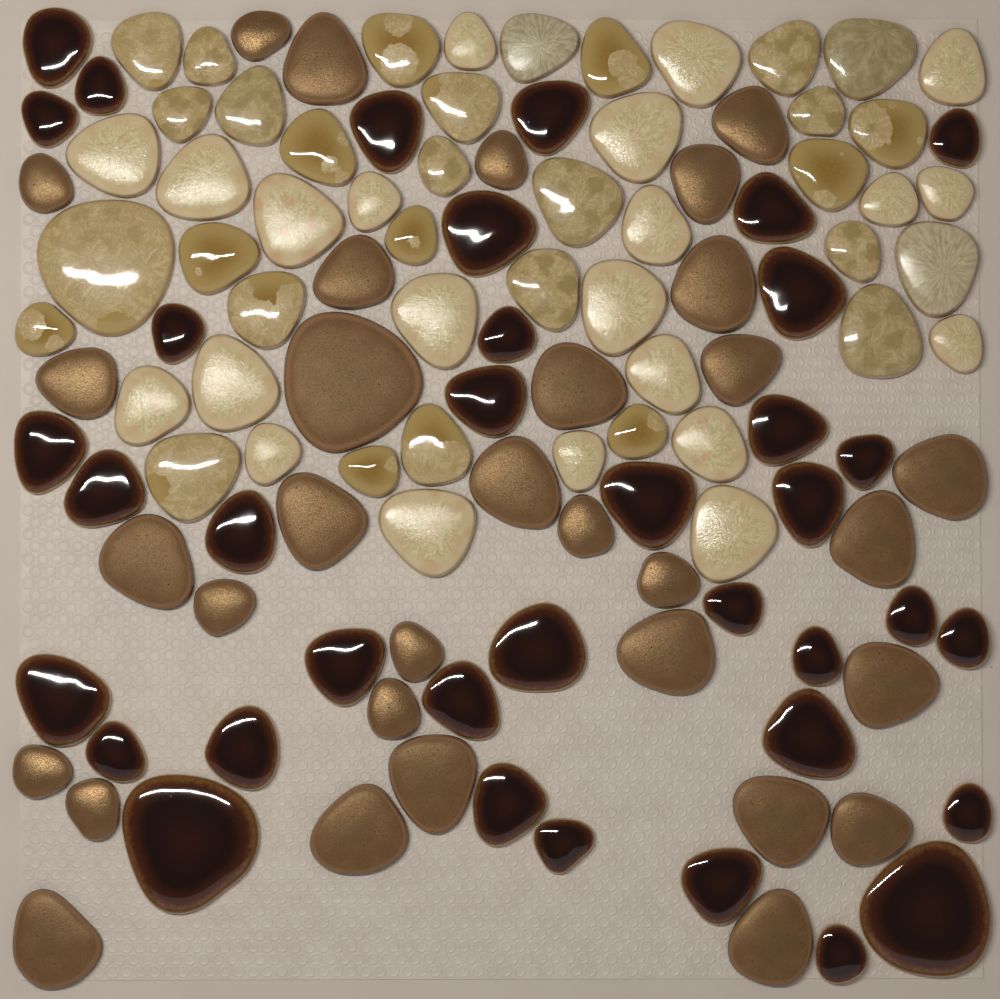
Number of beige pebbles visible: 51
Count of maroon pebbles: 37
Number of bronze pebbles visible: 32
